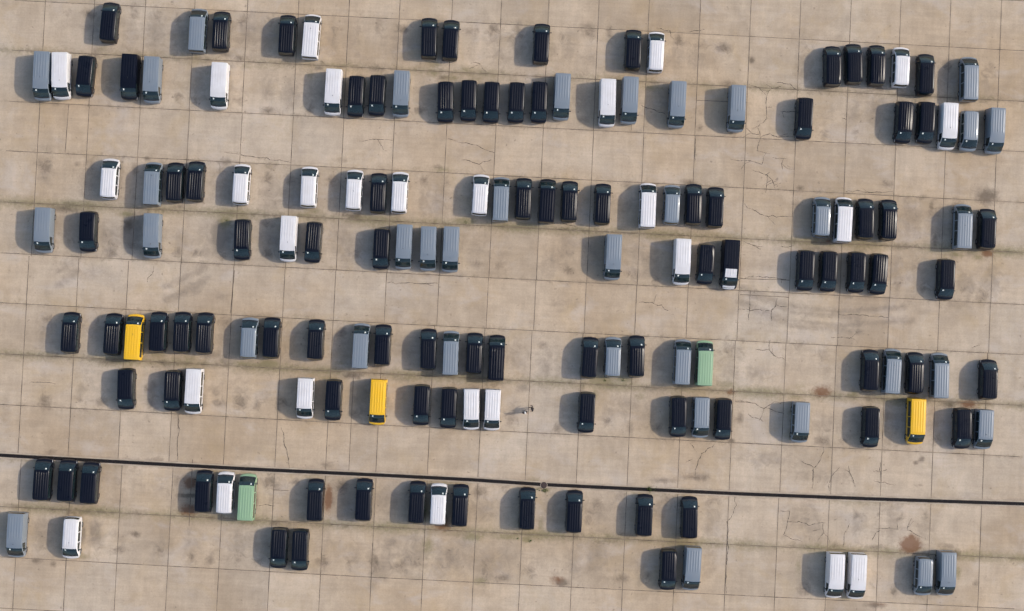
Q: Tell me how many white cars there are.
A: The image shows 27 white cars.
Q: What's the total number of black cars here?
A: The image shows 87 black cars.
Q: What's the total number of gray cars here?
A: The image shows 36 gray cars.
